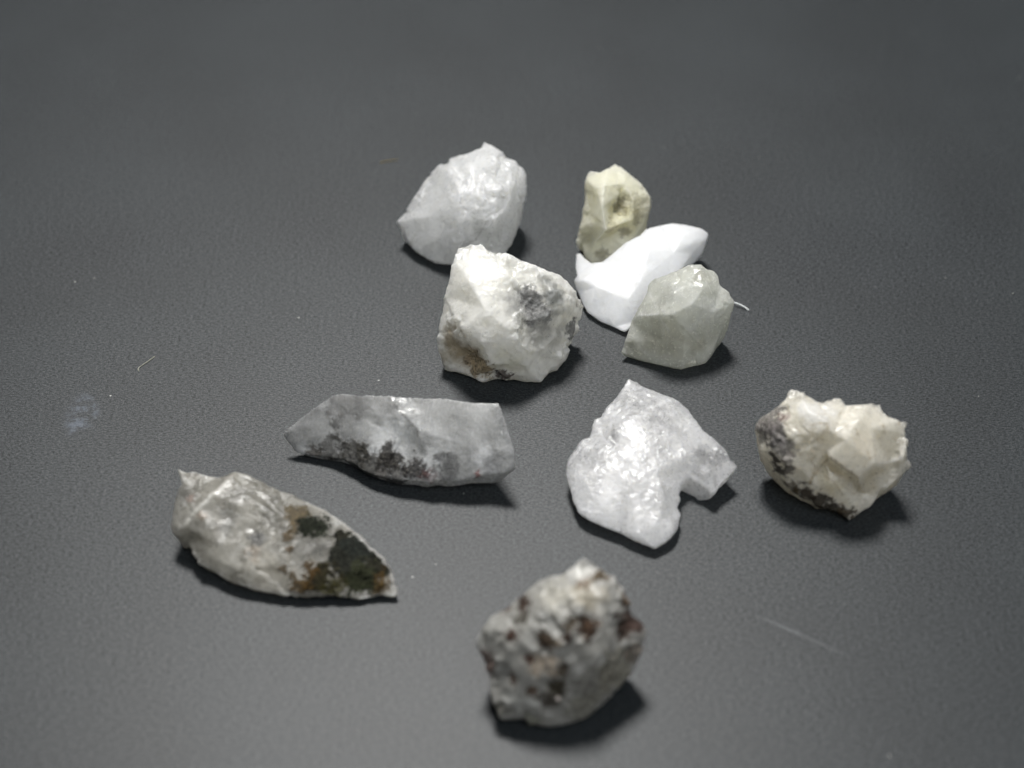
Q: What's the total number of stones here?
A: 10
